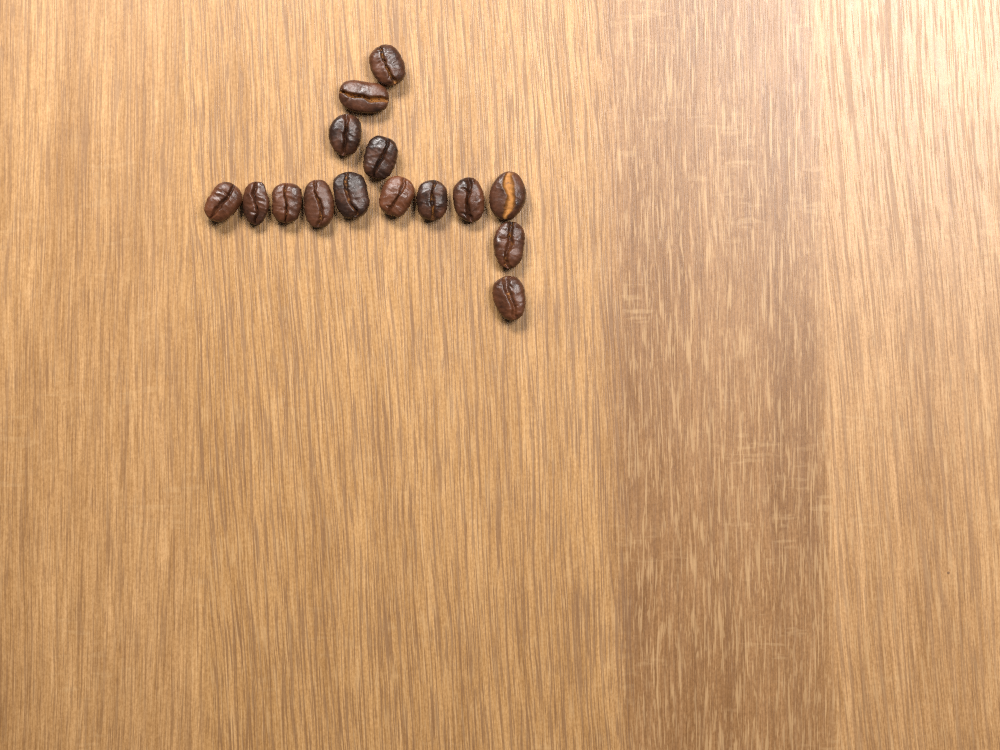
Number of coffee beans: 15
